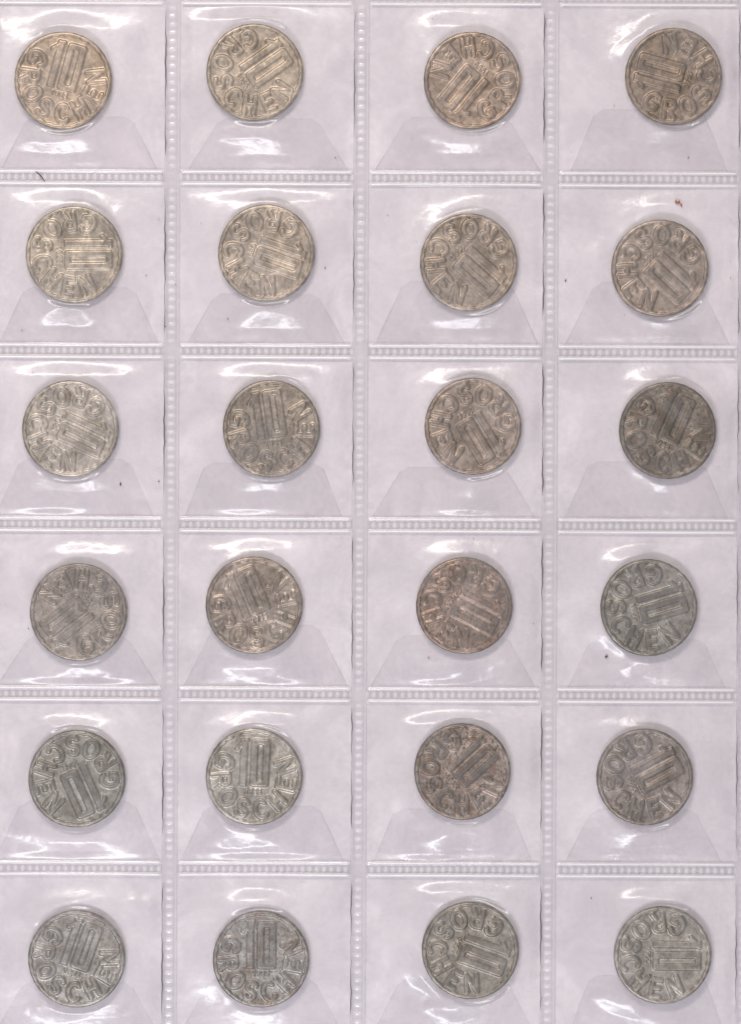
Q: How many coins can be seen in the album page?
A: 24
